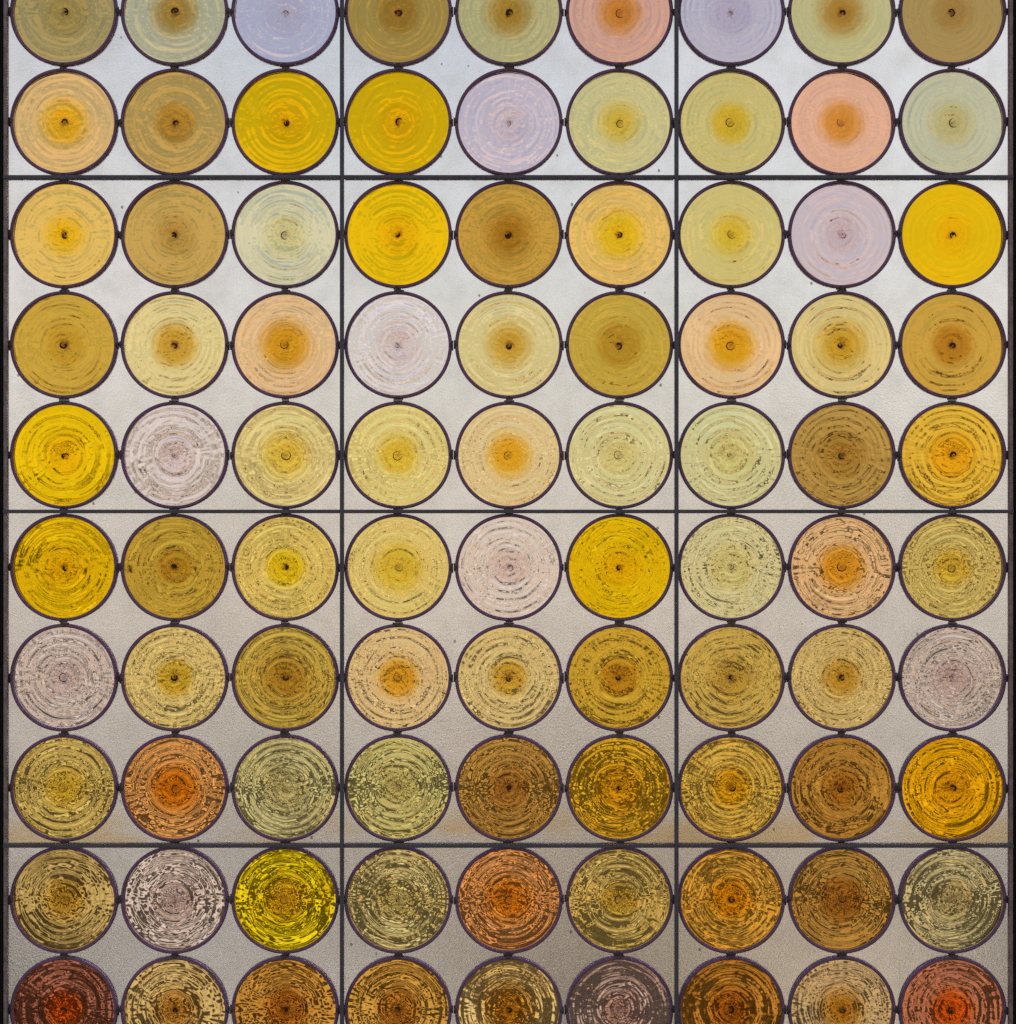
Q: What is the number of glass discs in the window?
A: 90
